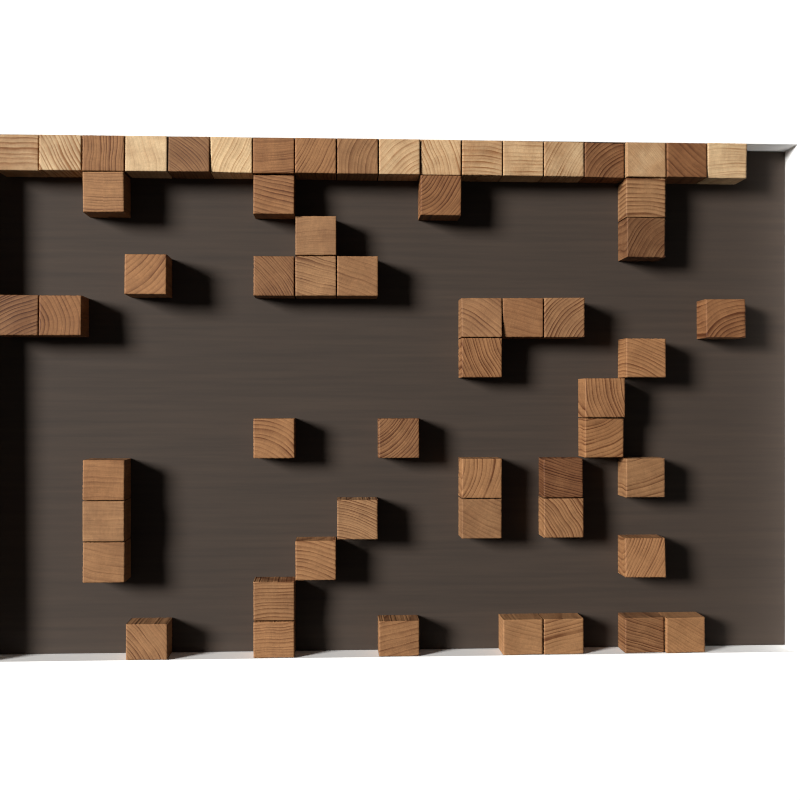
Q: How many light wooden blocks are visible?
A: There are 11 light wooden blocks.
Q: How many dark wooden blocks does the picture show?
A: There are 48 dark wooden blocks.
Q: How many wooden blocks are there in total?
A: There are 59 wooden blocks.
